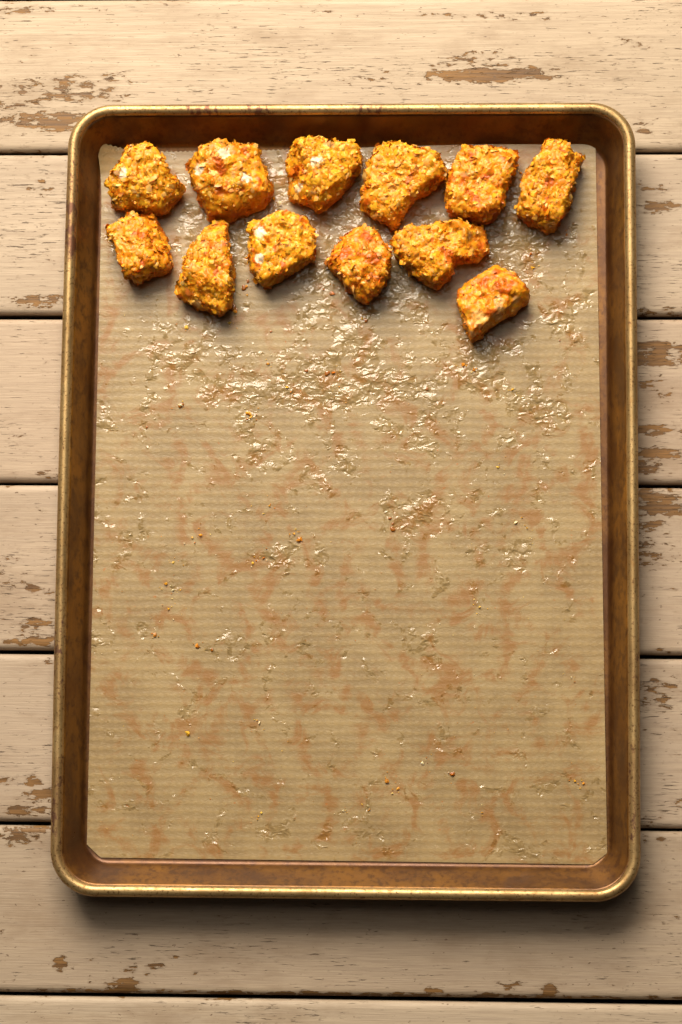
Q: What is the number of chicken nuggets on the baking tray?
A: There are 12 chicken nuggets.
